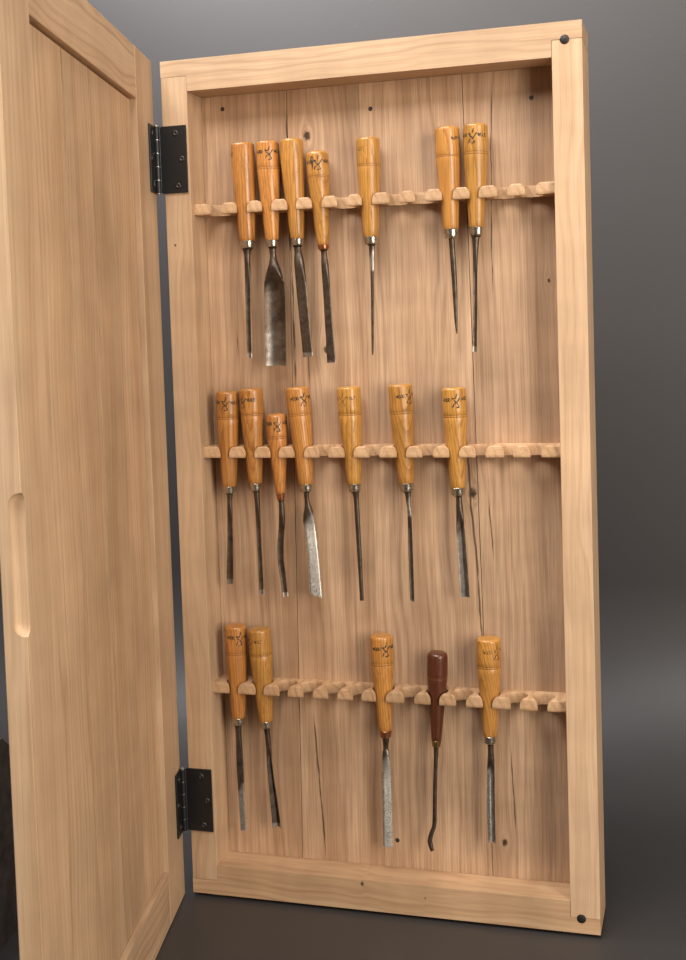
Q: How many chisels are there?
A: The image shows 19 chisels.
